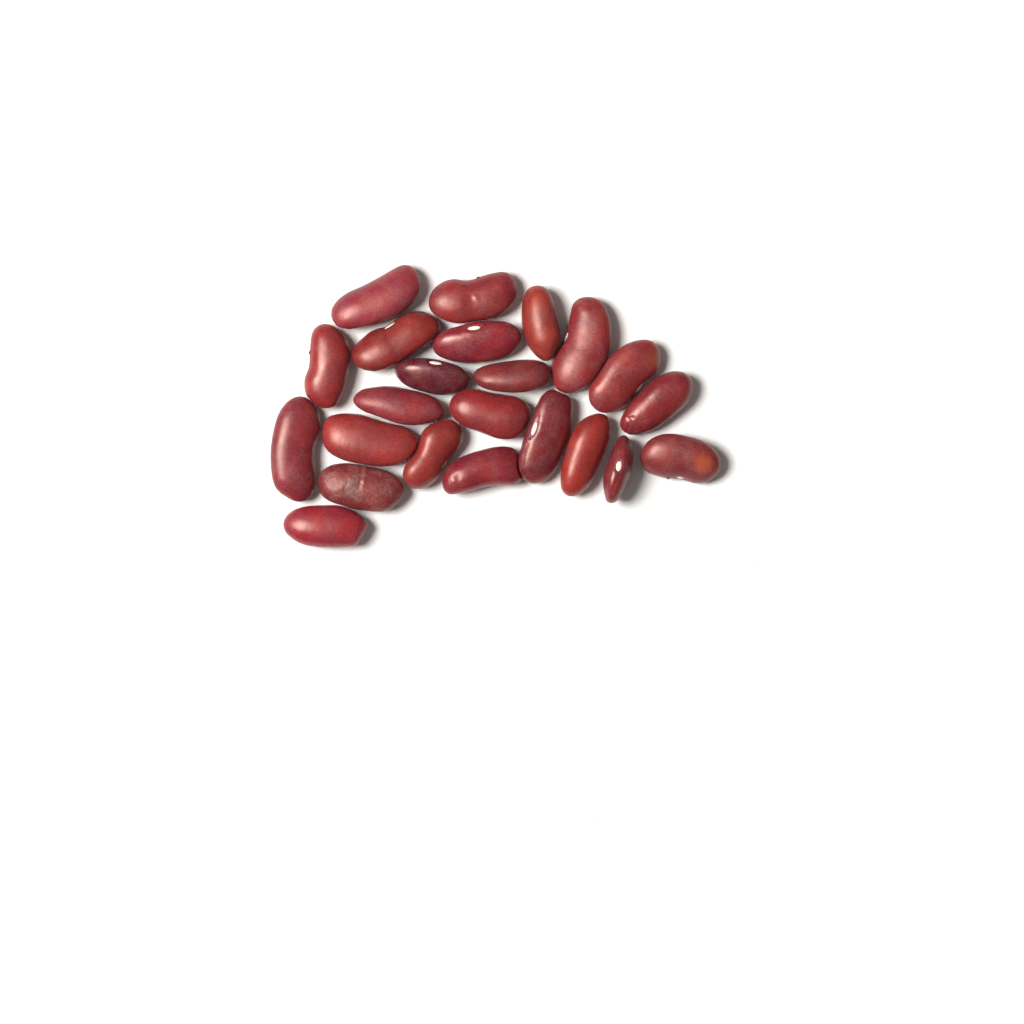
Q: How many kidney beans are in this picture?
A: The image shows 23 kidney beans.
